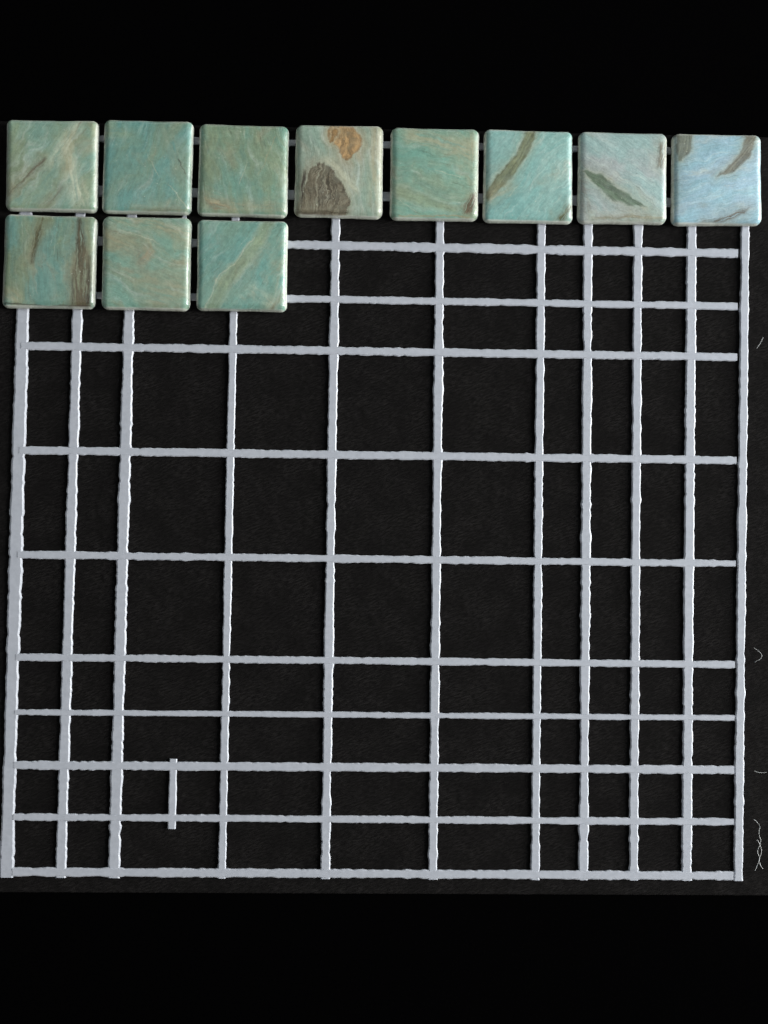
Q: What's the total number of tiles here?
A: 11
